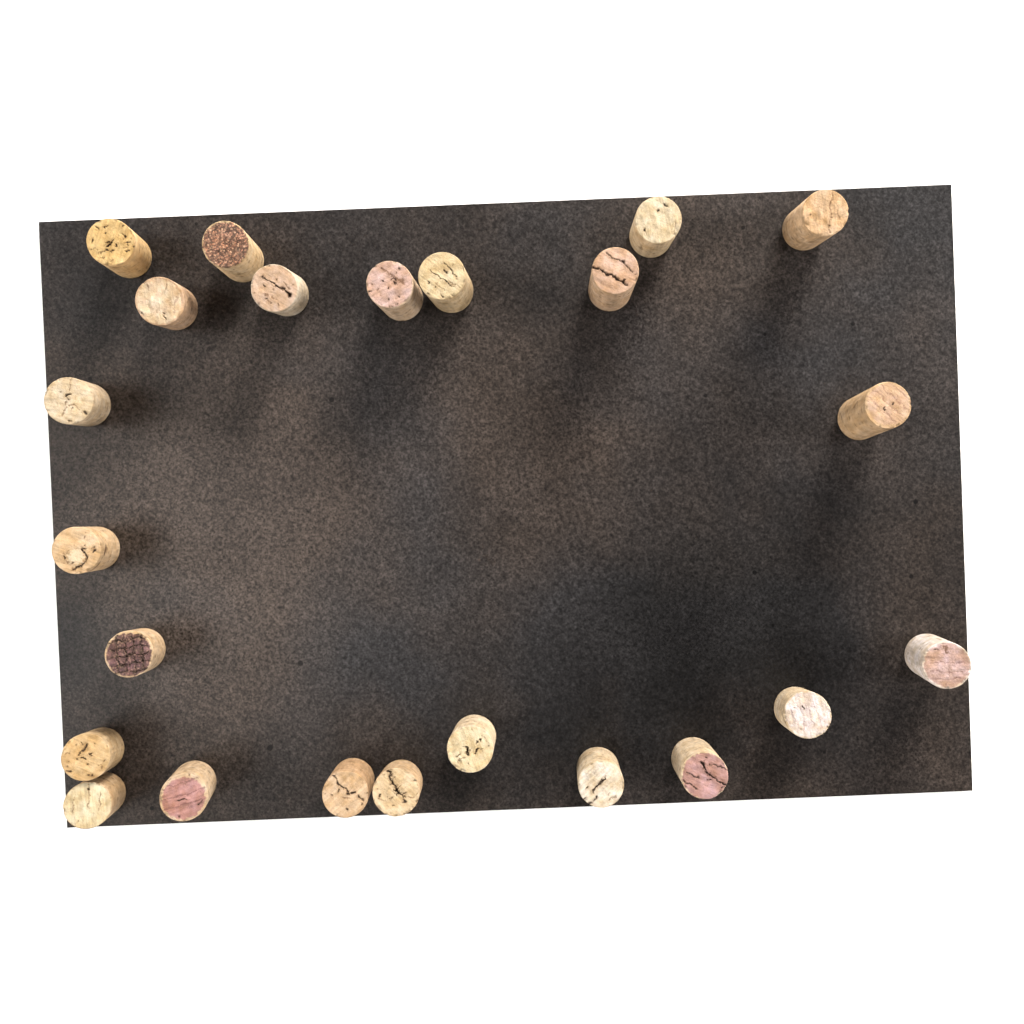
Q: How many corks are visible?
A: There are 23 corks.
